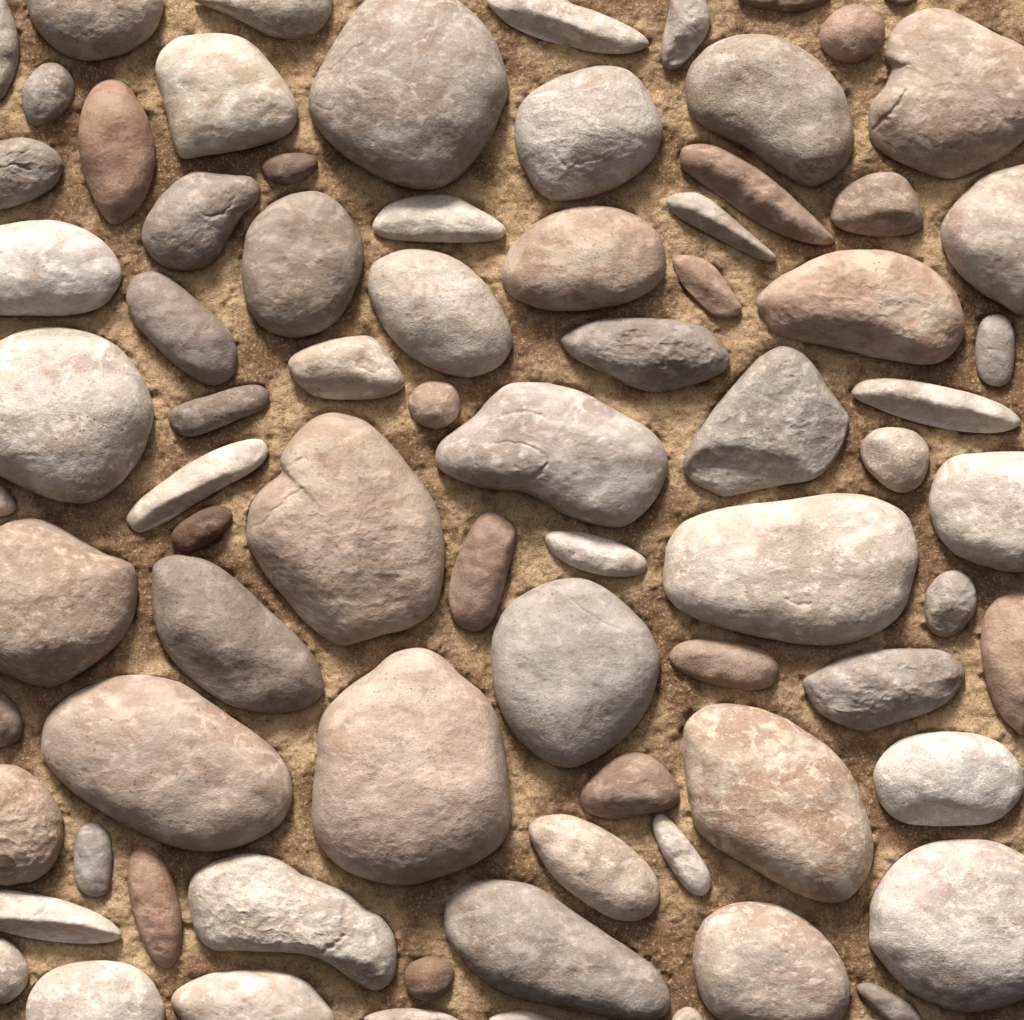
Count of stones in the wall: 79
